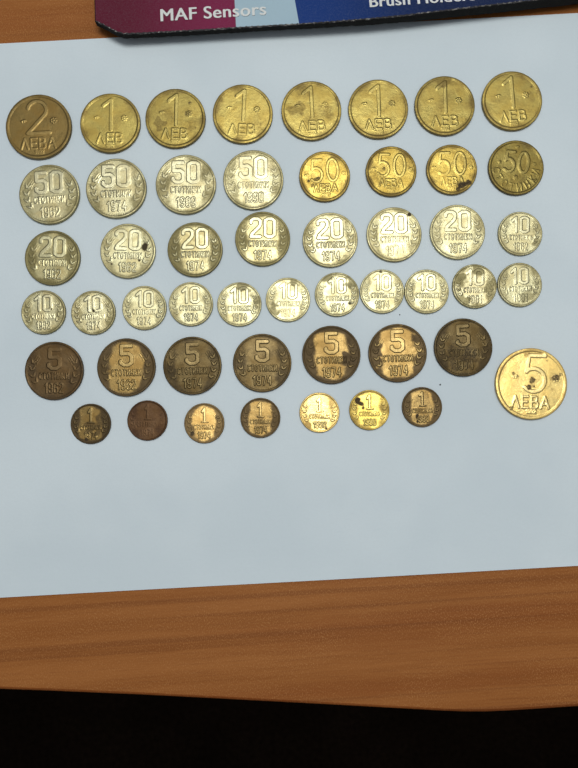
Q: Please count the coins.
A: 50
